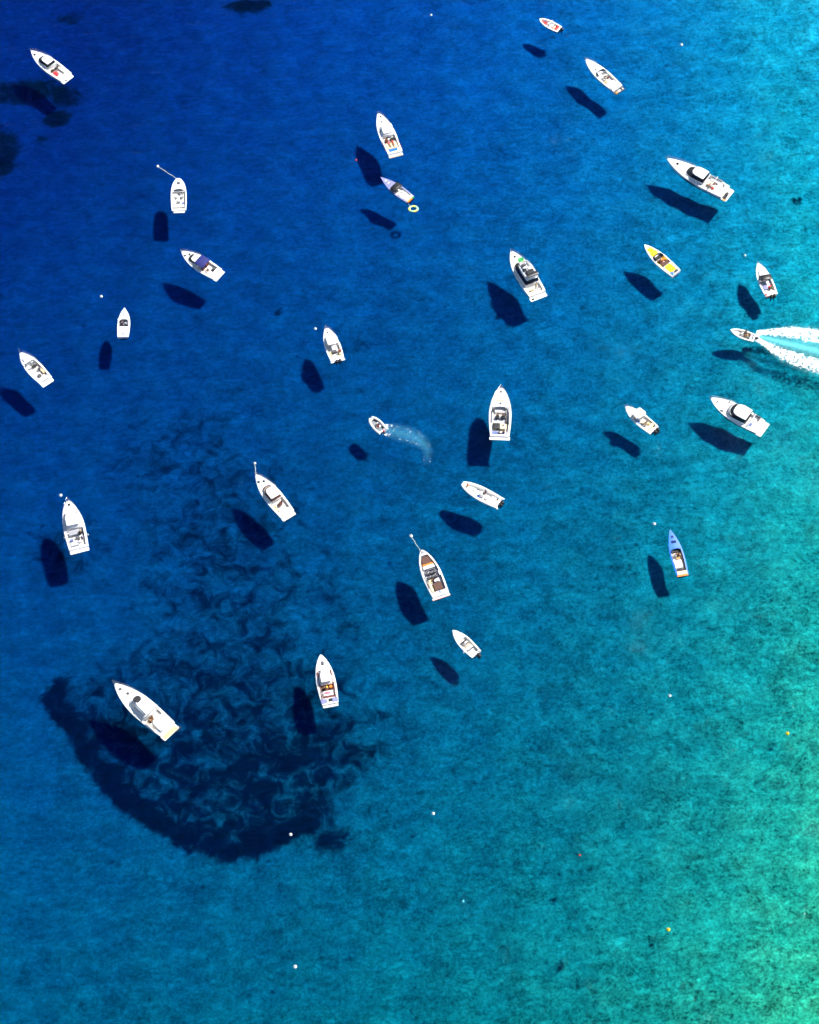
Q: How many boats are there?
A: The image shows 27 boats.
